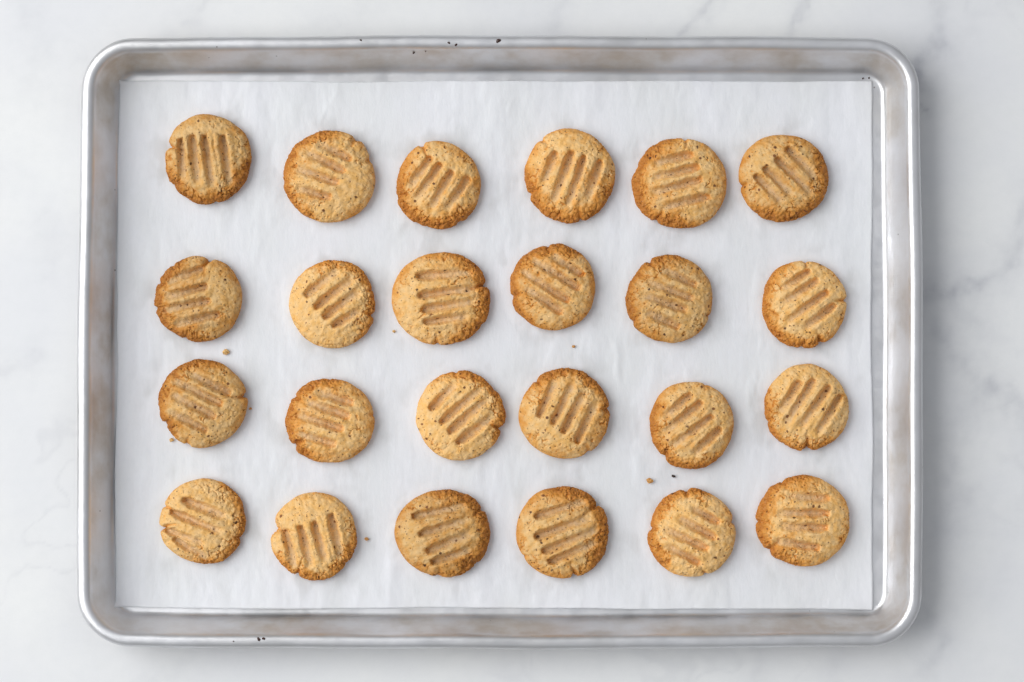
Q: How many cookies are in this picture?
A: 24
